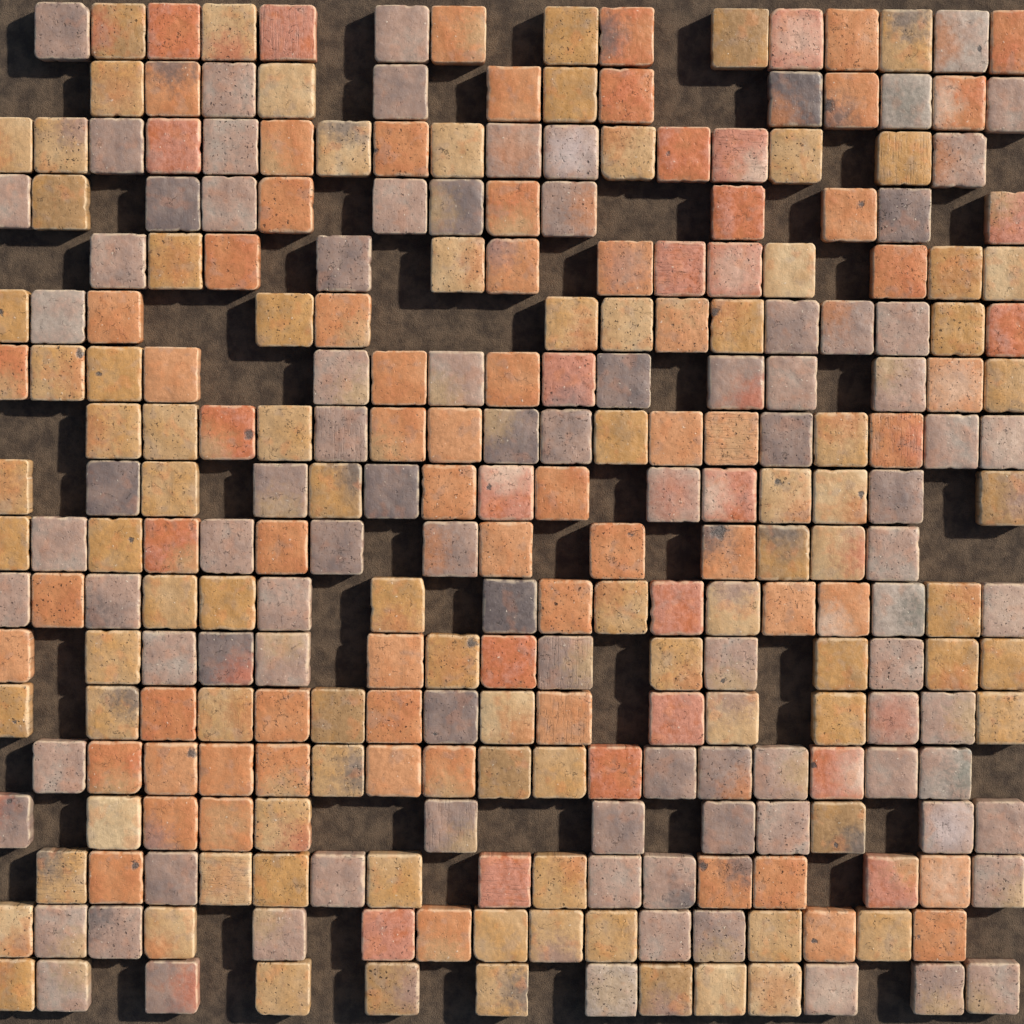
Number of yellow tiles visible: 90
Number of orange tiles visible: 86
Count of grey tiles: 92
